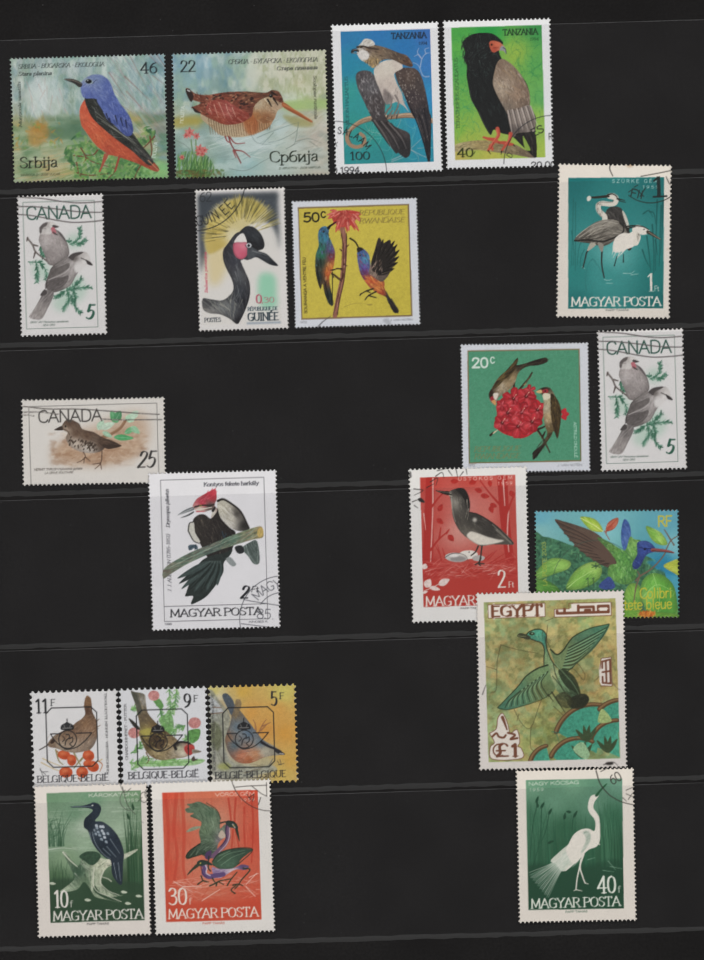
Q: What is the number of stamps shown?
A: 21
